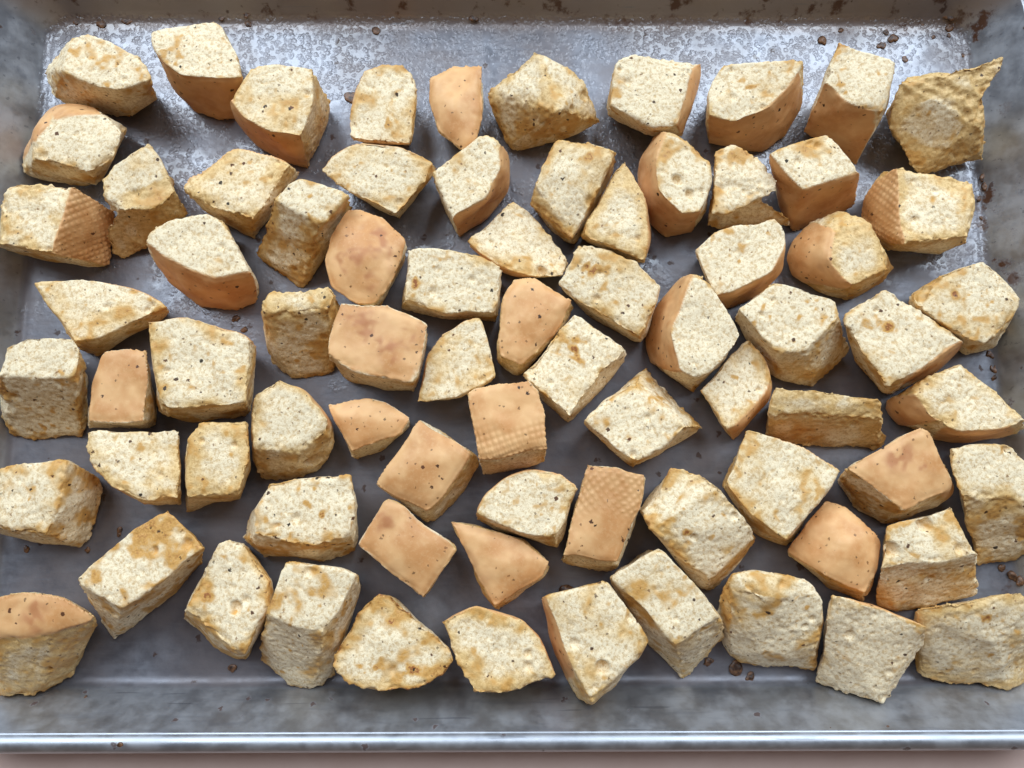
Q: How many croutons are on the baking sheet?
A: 76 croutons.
